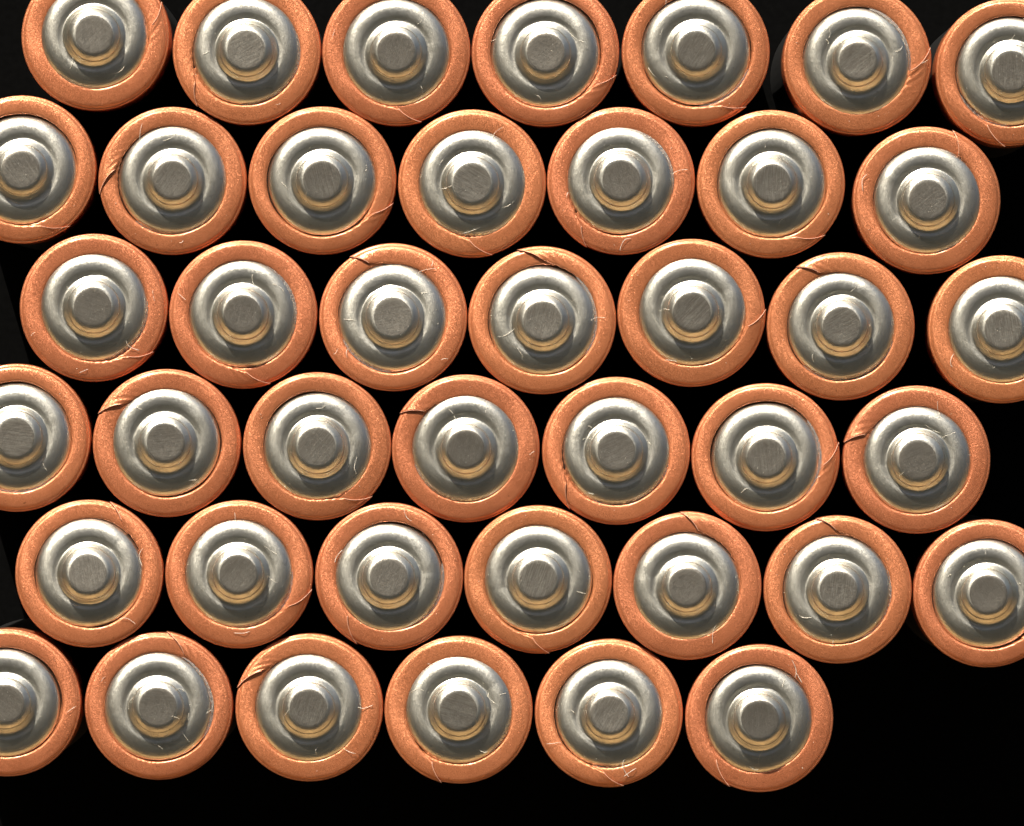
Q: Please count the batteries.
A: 41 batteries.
